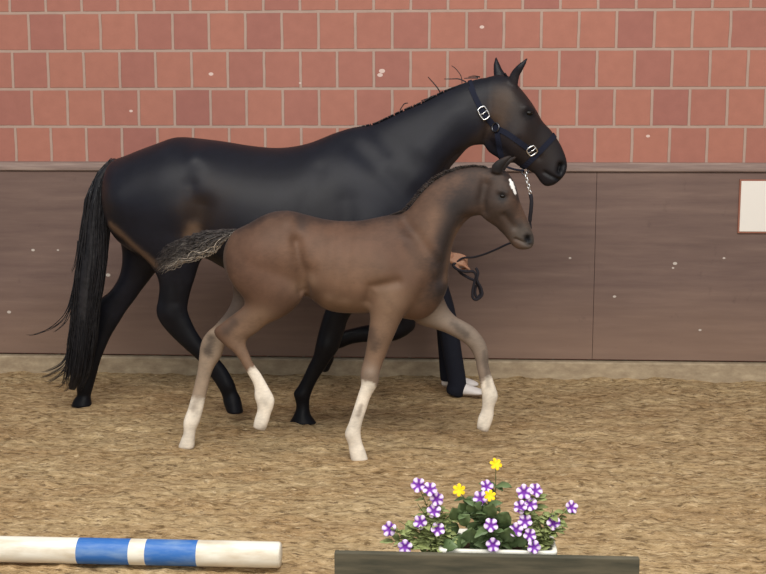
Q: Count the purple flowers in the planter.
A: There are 22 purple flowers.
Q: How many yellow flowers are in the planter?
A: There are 3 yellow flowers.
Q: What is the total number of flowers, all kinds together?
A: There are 25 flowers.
